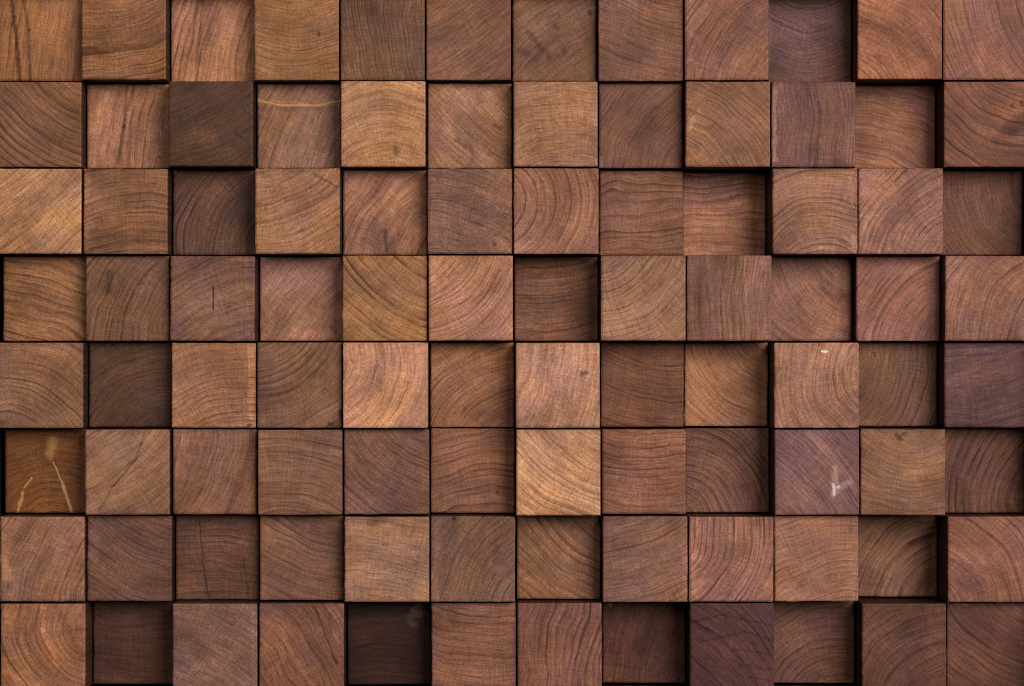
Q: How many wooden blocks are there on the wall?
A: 96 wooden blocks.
